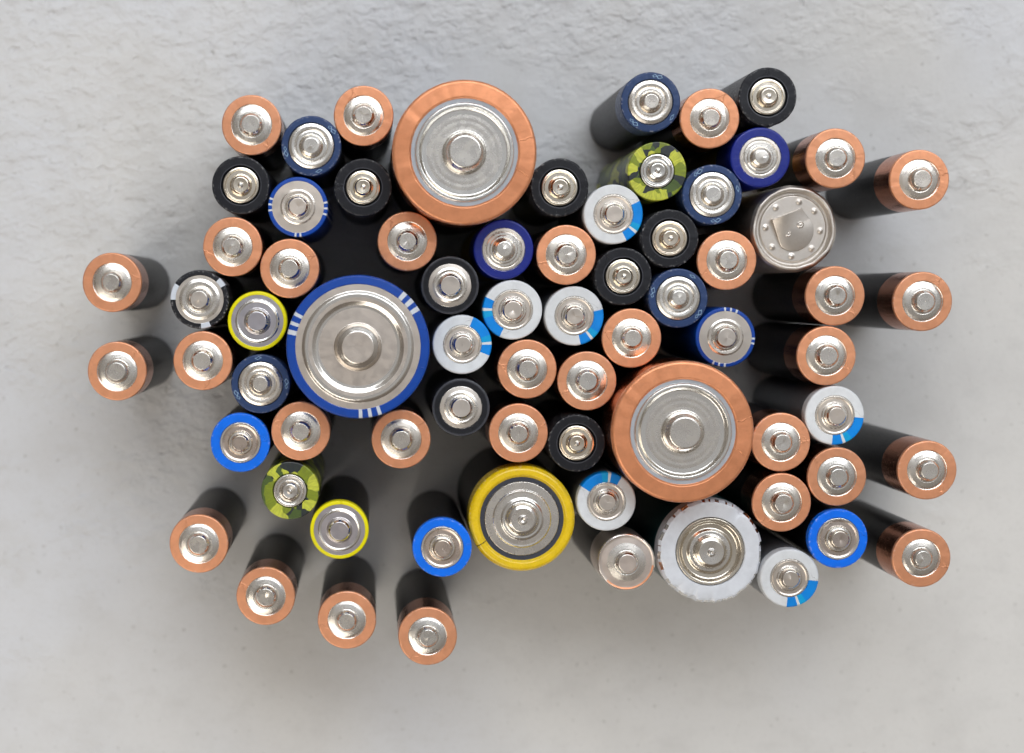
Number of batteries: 71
